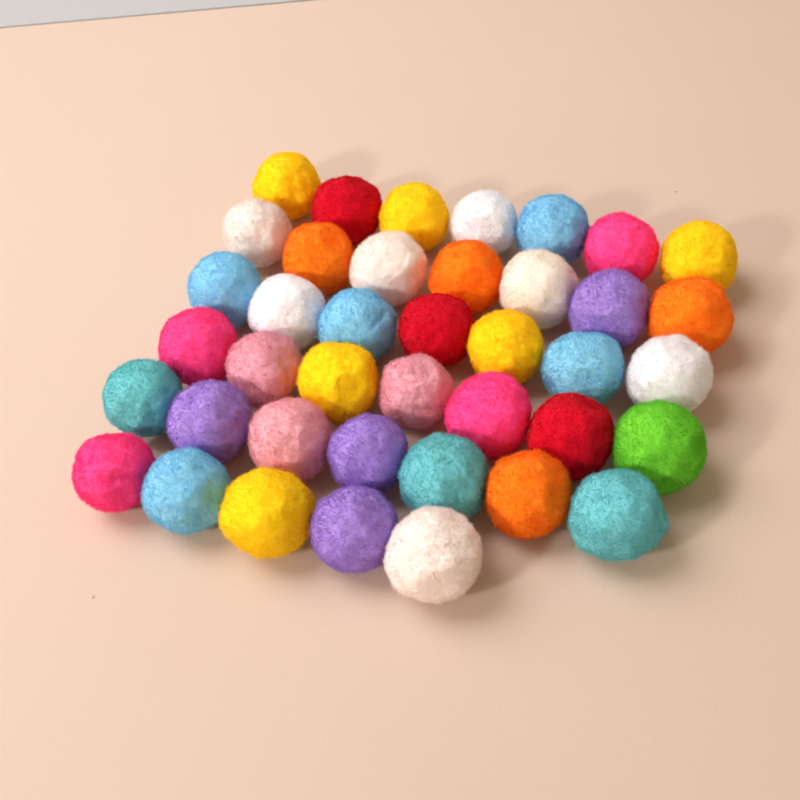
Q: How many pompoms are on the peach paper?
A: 40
